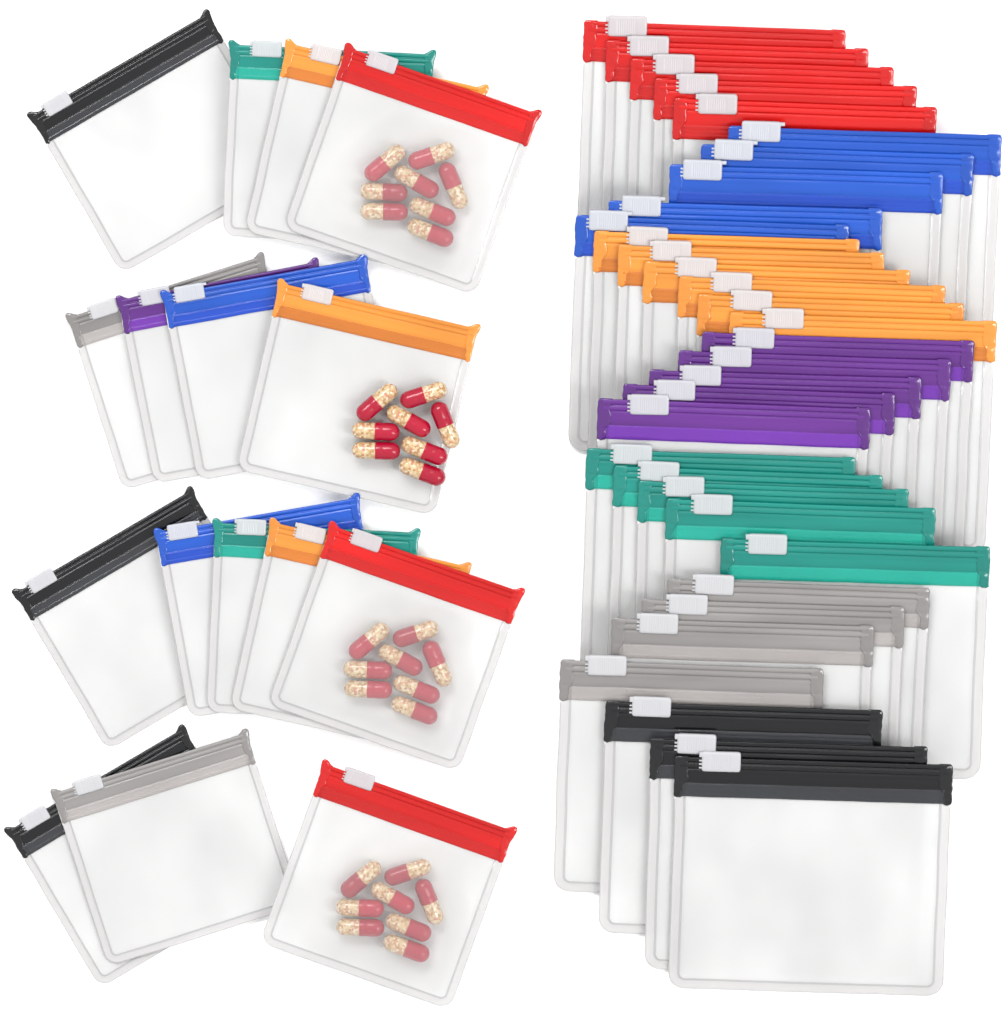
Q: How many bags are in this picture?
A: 49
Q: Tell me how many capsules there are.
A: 32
